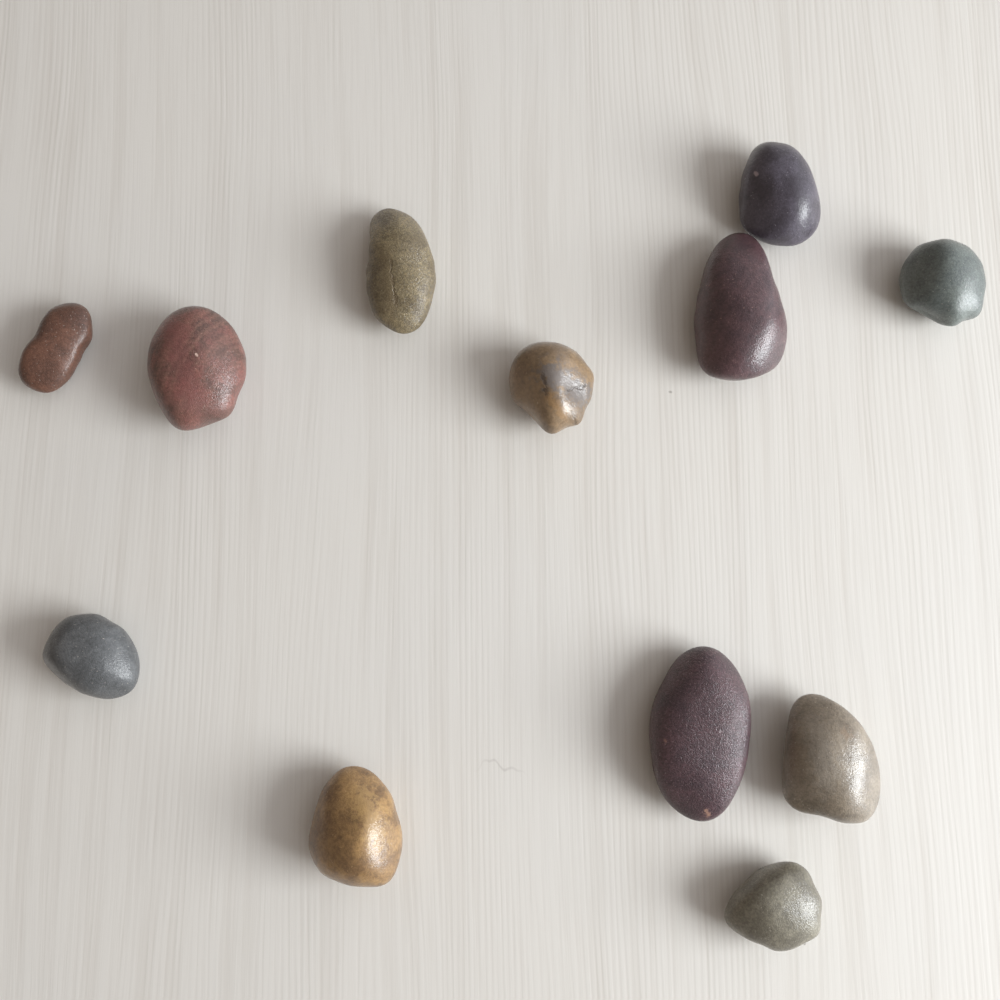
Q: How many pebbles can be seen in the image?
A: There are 12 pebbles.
